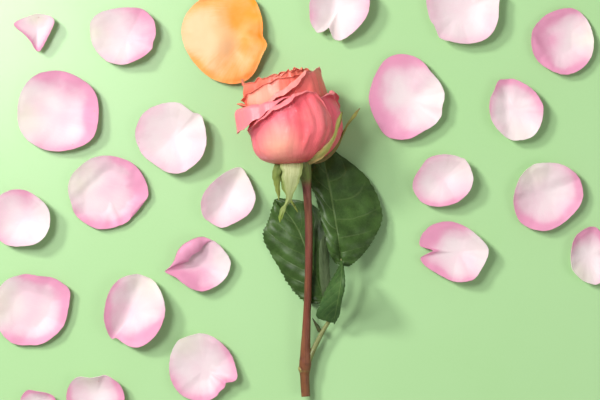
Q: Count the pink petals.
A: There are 22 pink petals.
